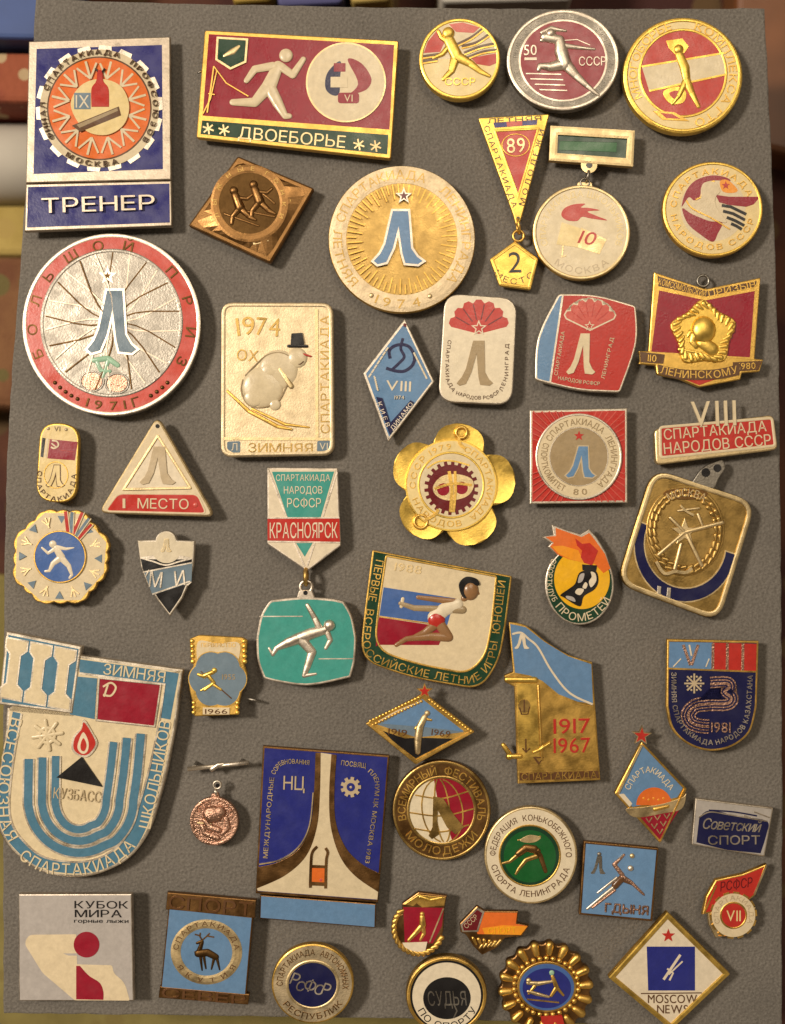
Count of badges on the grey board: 47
